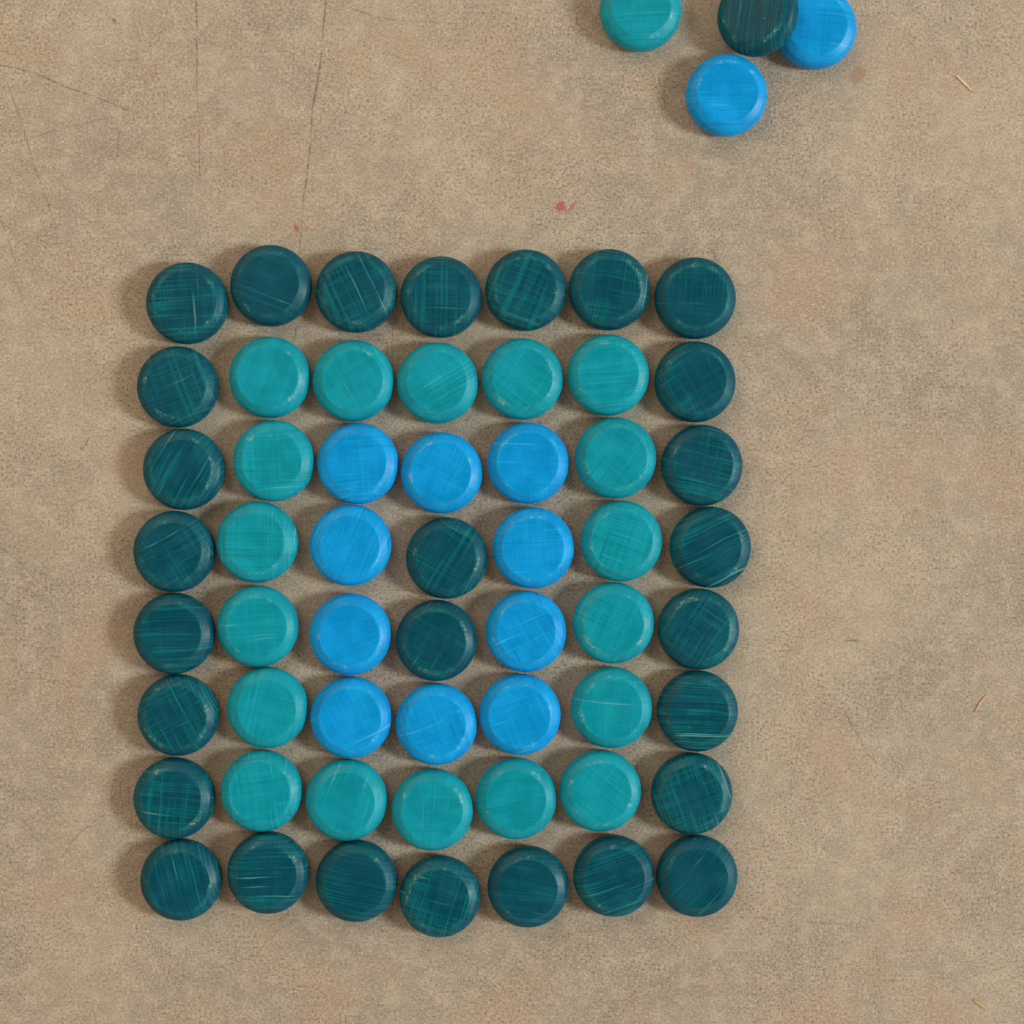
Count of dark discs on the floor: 29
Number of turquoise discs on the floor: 19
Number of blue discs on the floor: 12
